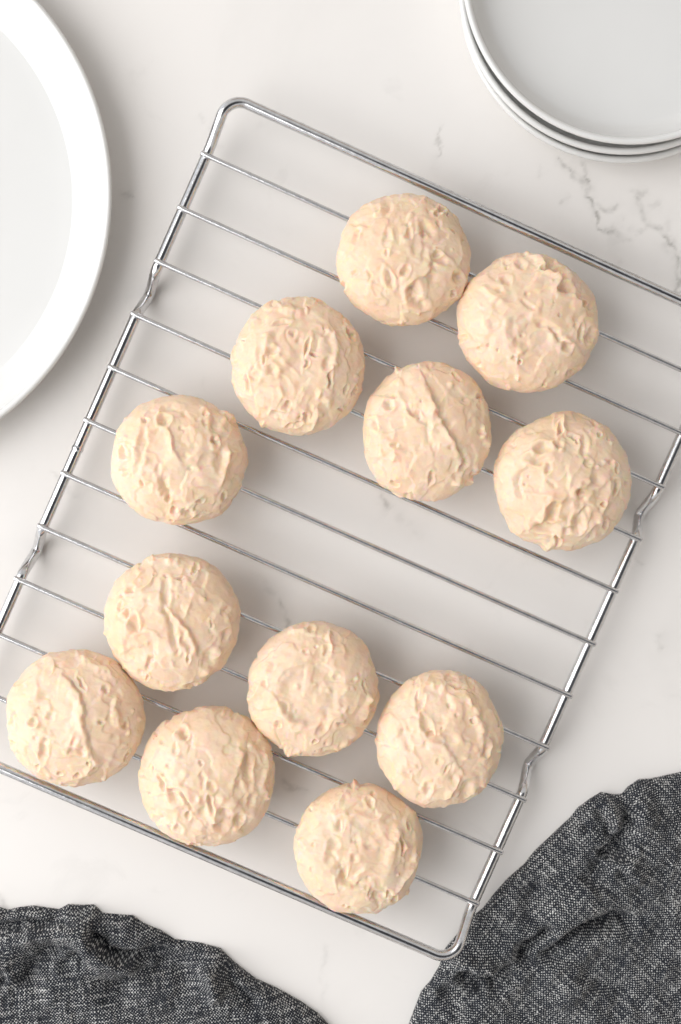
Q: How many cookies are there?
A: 12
